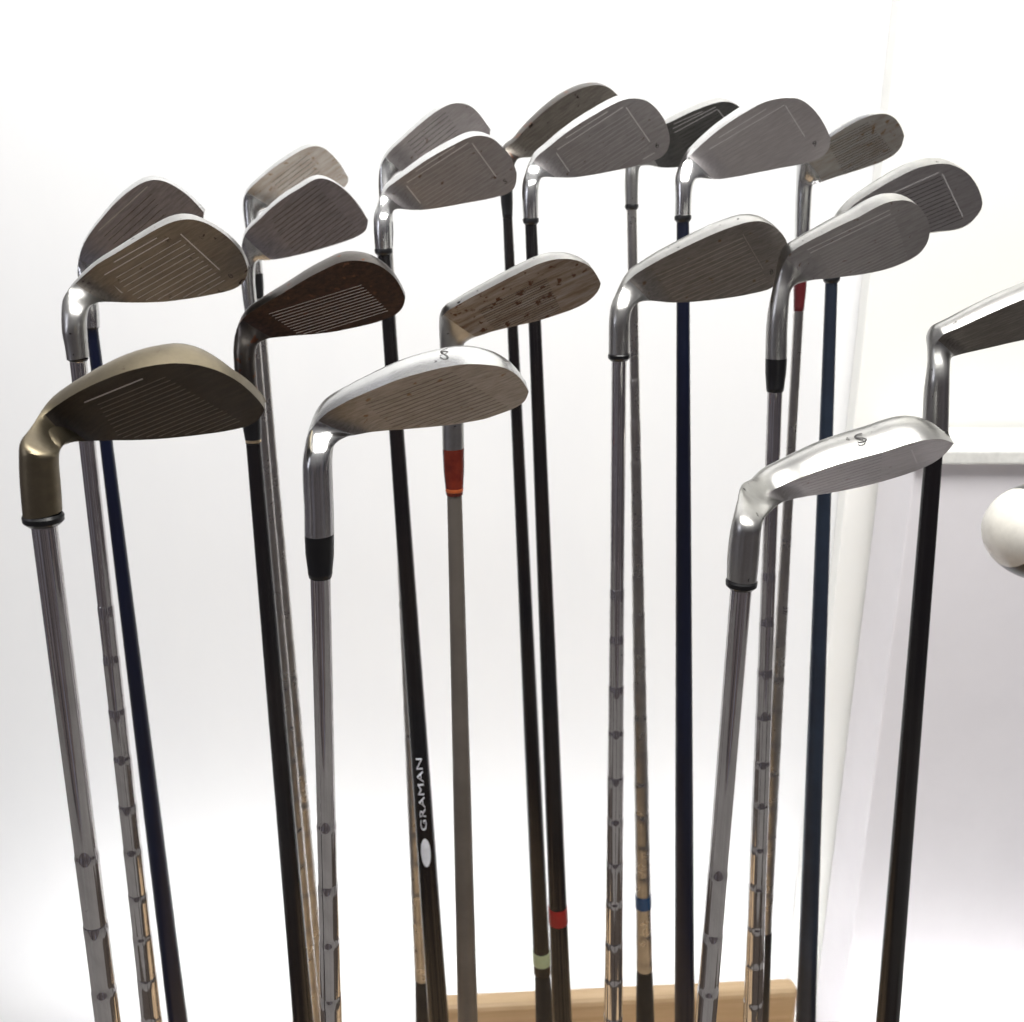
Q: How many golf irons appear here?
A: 20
